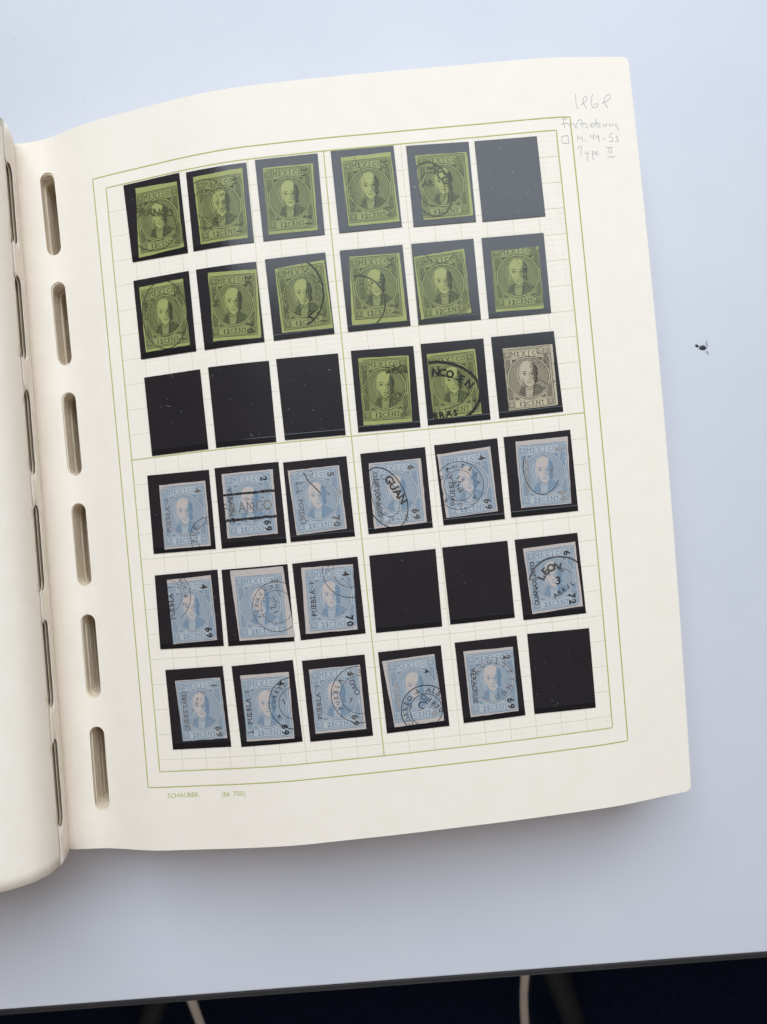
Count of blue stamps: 15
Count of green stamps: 13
